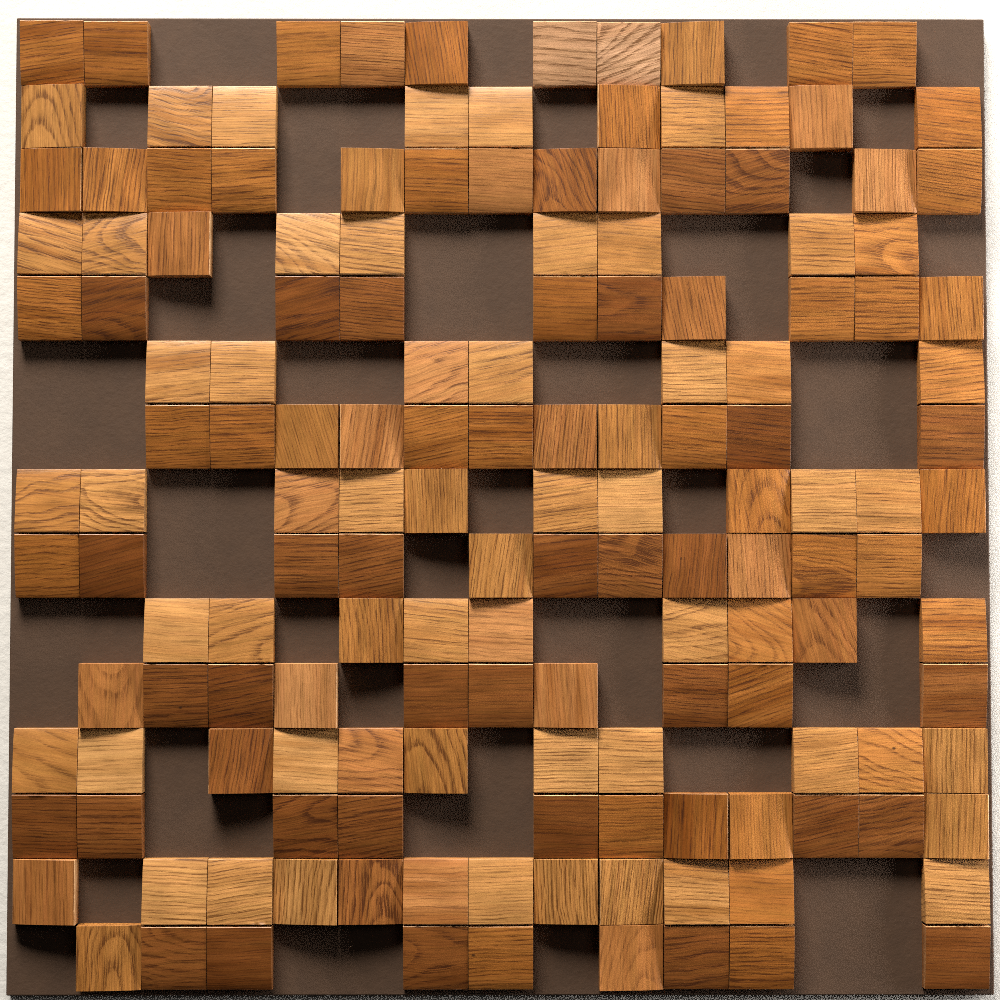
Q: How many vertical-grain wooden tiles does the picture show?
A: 42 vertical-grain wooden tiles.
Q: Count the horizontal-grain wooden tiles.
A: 112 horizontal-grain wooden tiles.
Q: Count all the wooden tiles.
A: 154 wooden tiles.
